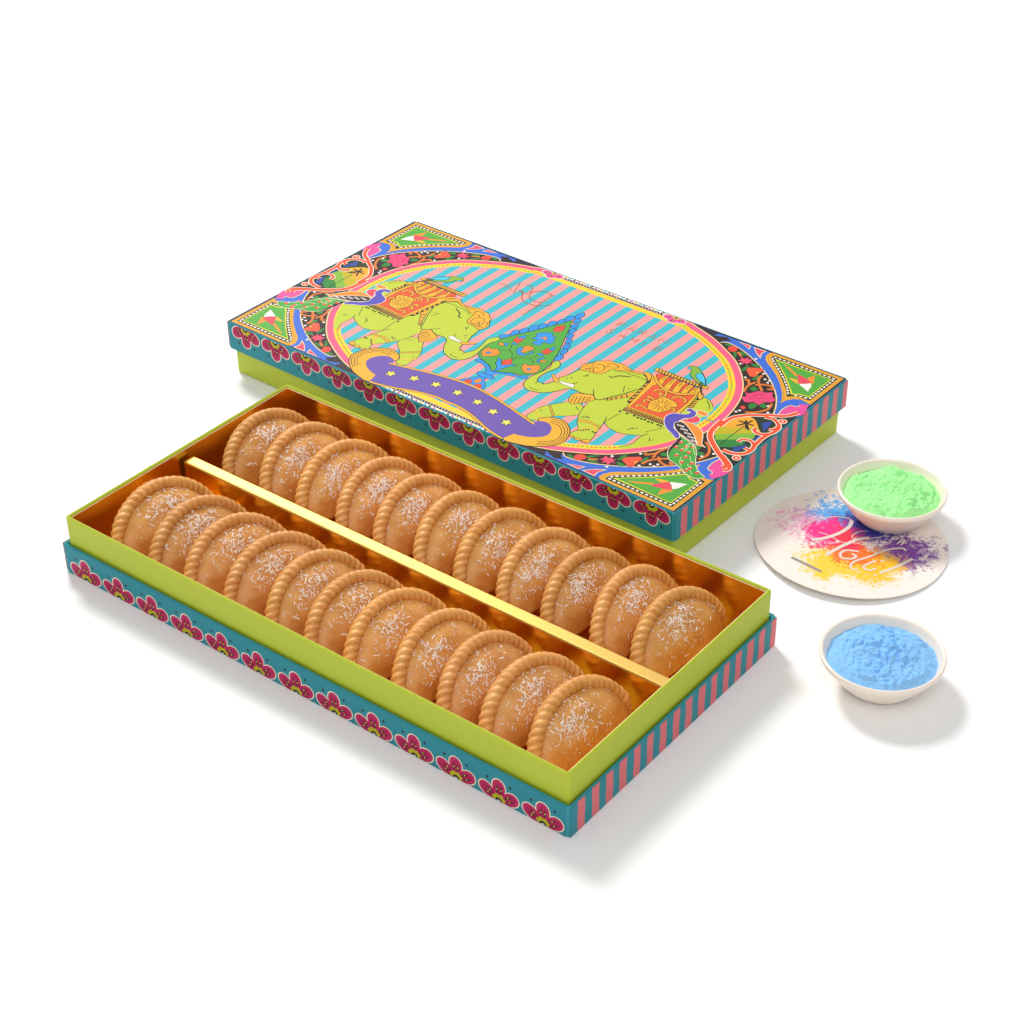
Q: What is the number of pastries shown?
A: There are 22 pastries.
